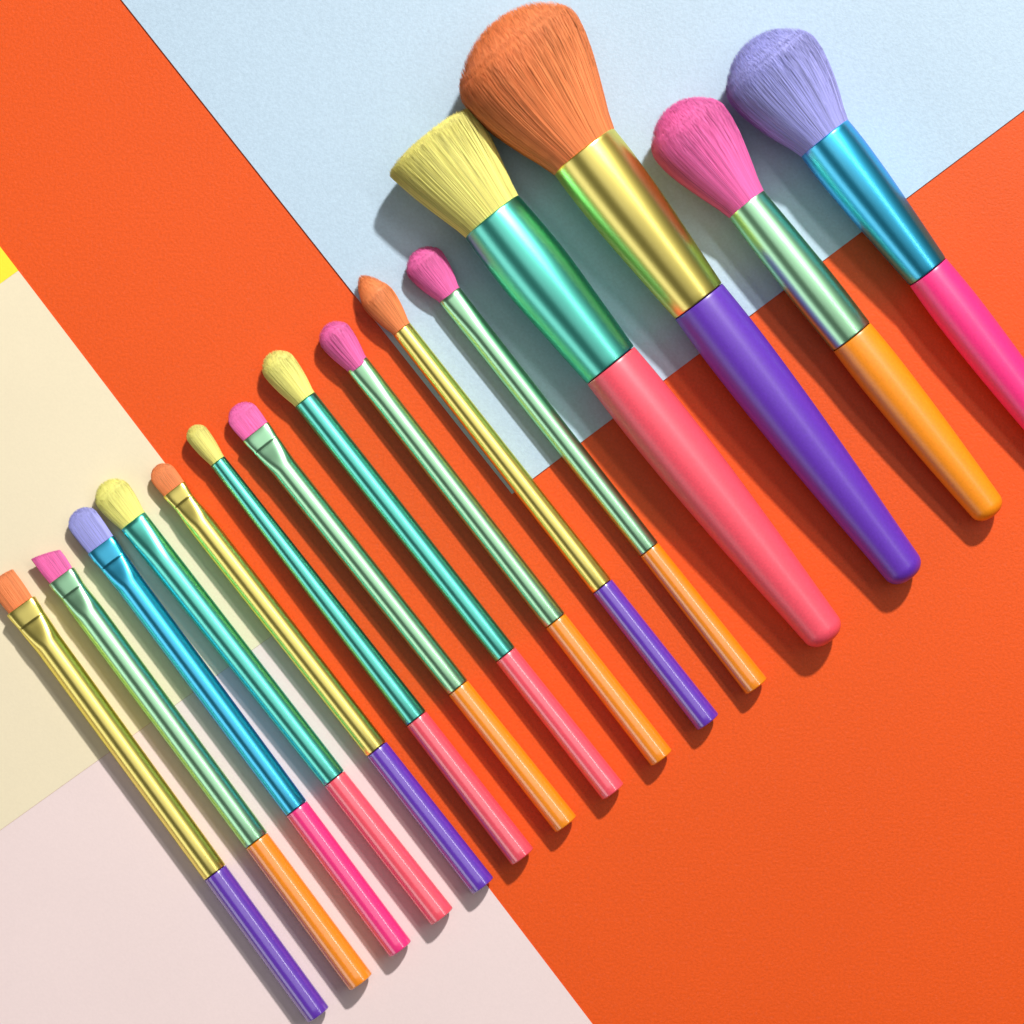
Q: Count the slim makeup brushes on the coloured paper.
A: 11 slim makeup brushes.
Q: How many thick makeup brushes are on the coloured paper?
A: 4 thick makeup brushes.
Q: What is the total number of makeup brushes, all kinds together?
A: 15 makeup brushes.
